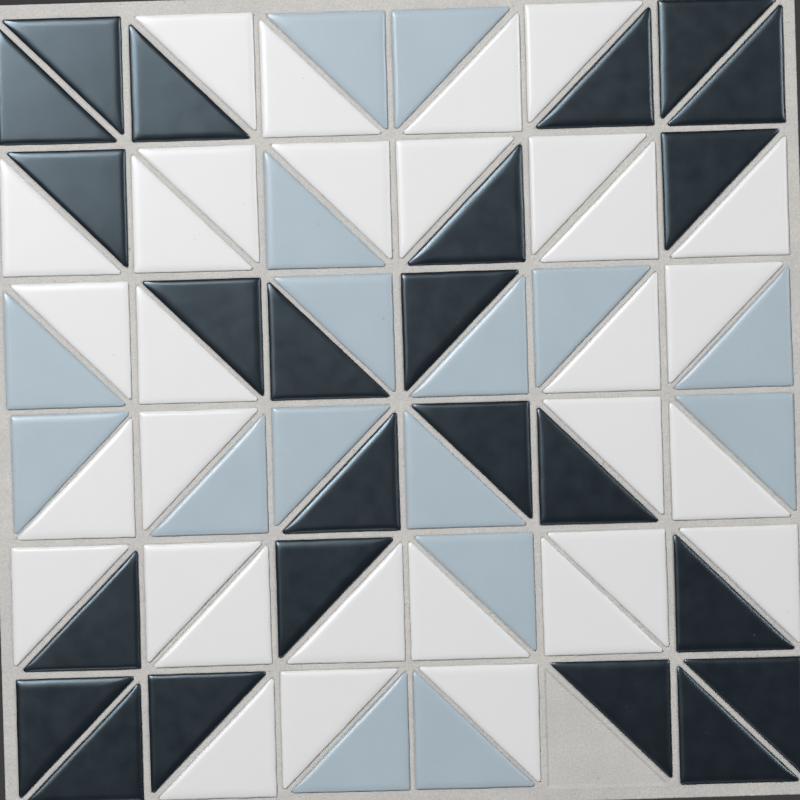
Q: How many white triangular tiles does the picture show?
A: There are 31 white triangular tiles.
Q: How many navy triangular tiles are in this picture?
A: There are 24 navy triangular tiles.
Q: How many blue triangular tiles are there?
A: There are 16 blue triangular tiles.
